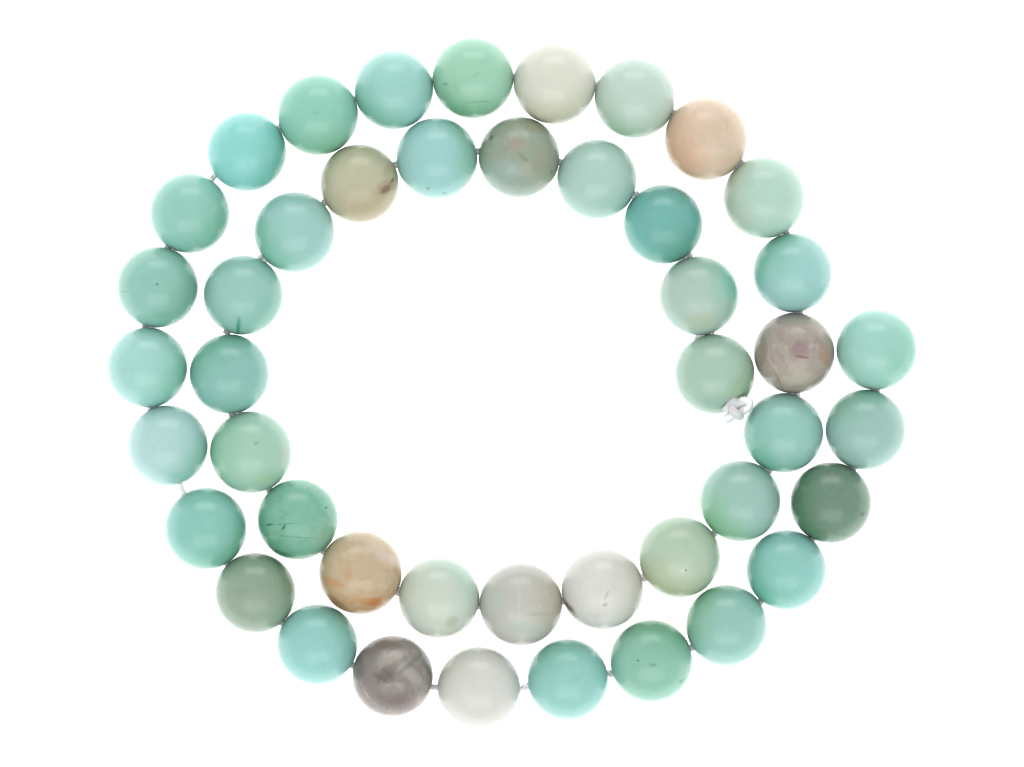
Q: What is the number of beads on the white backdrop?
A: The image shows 45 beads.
